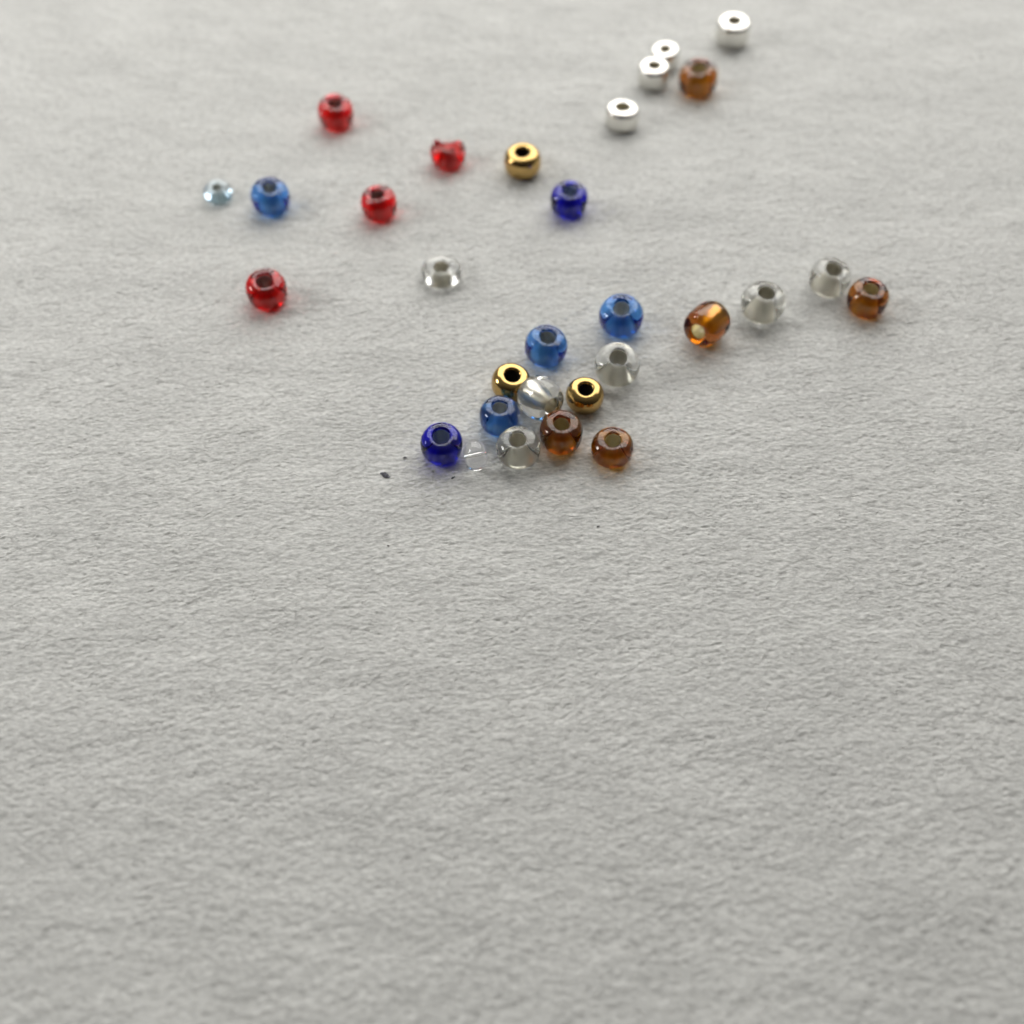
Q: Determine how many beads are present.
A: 30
